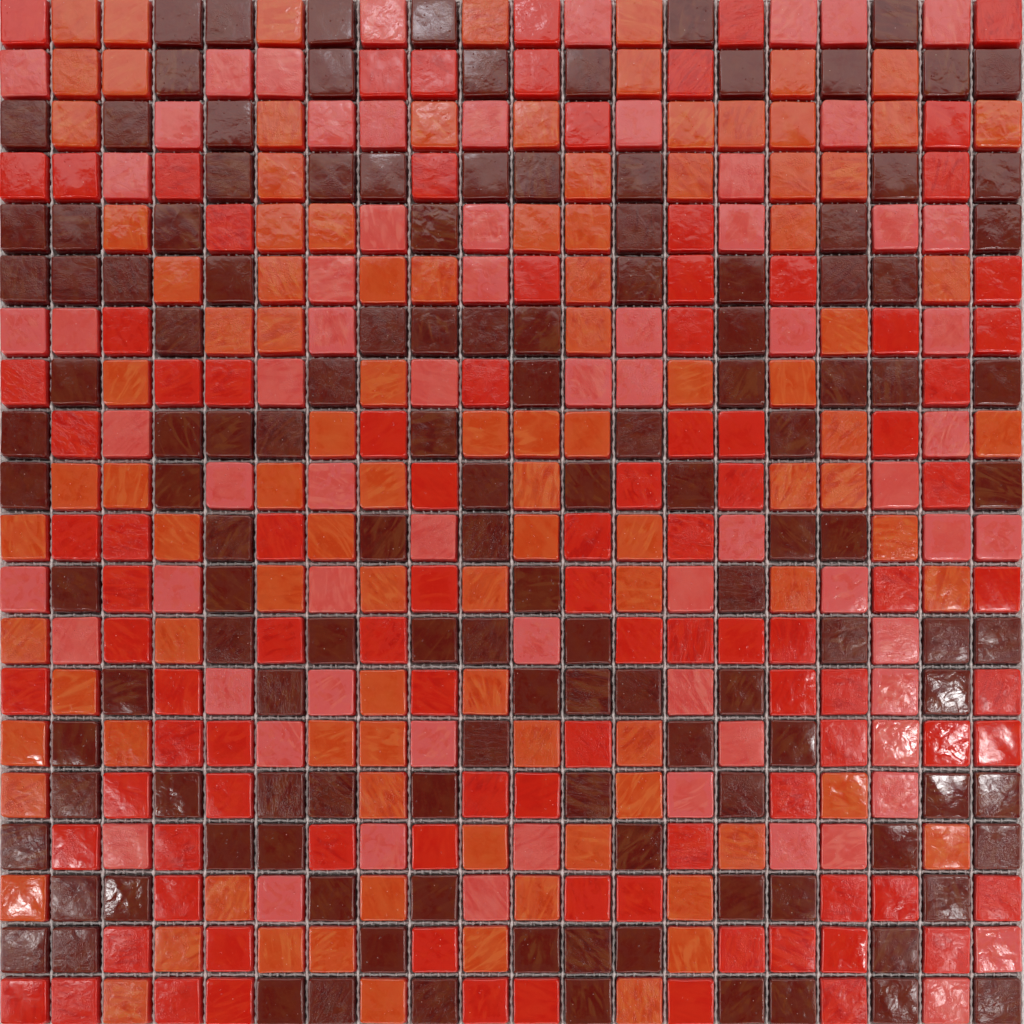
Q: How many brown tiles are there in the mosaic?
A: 131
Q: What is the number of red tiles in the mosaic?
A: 99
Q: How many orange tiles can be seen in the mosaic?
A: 101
